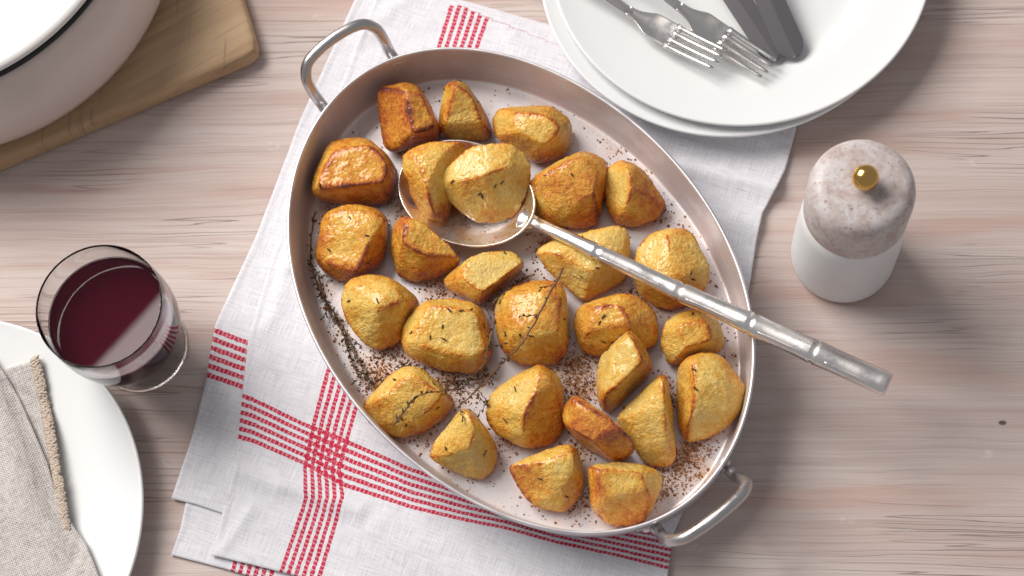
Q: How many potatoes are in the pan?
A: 27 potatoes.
